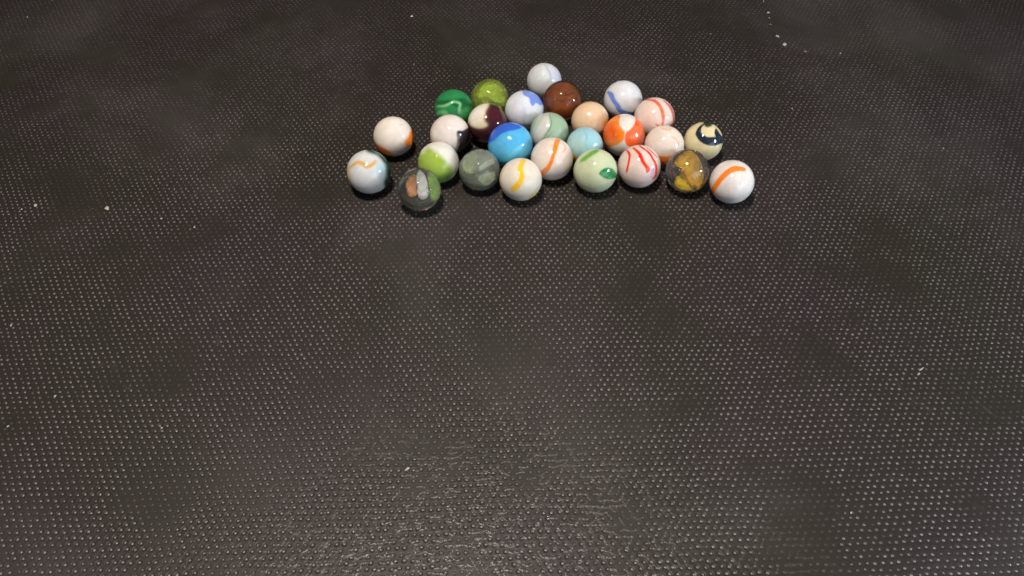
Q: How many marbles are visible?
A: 27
